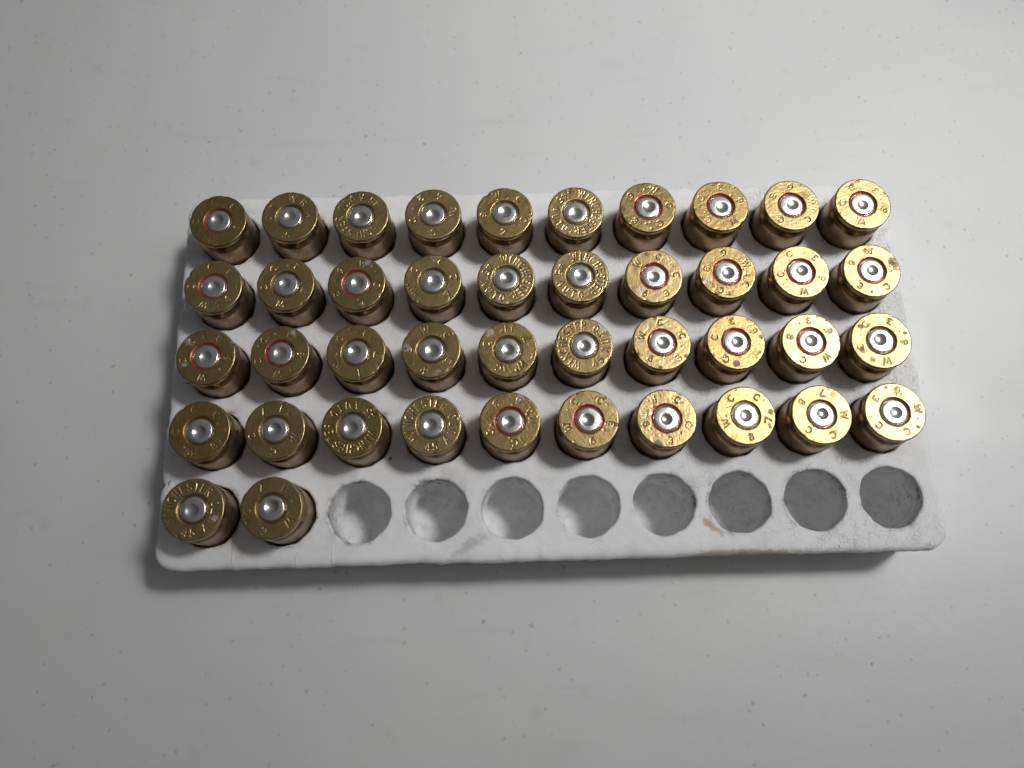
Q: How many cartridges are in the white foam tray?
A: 42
